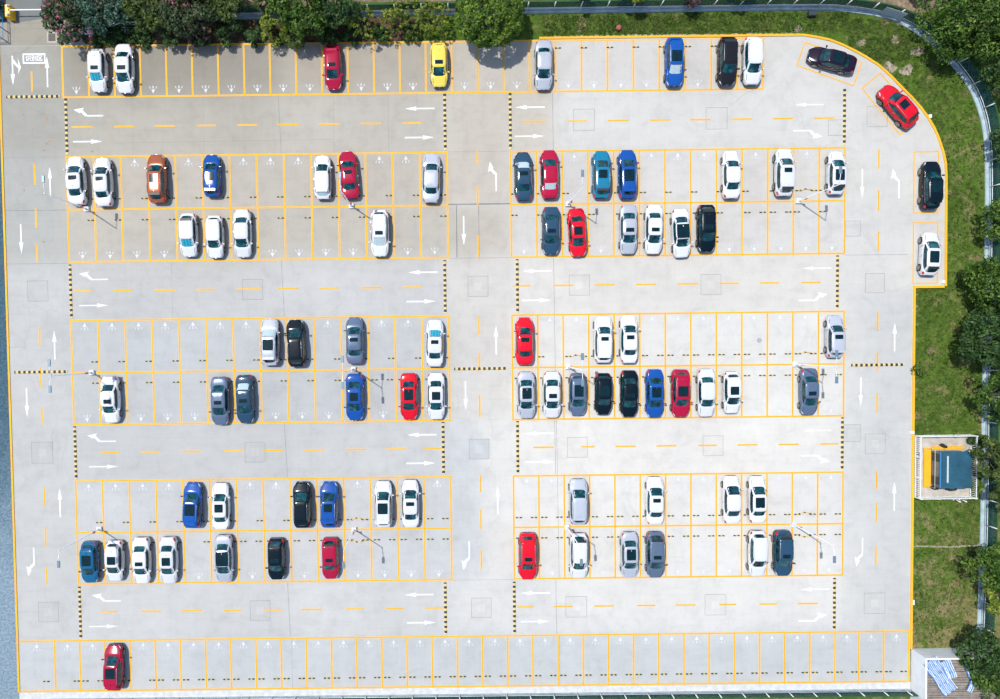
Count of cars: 84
